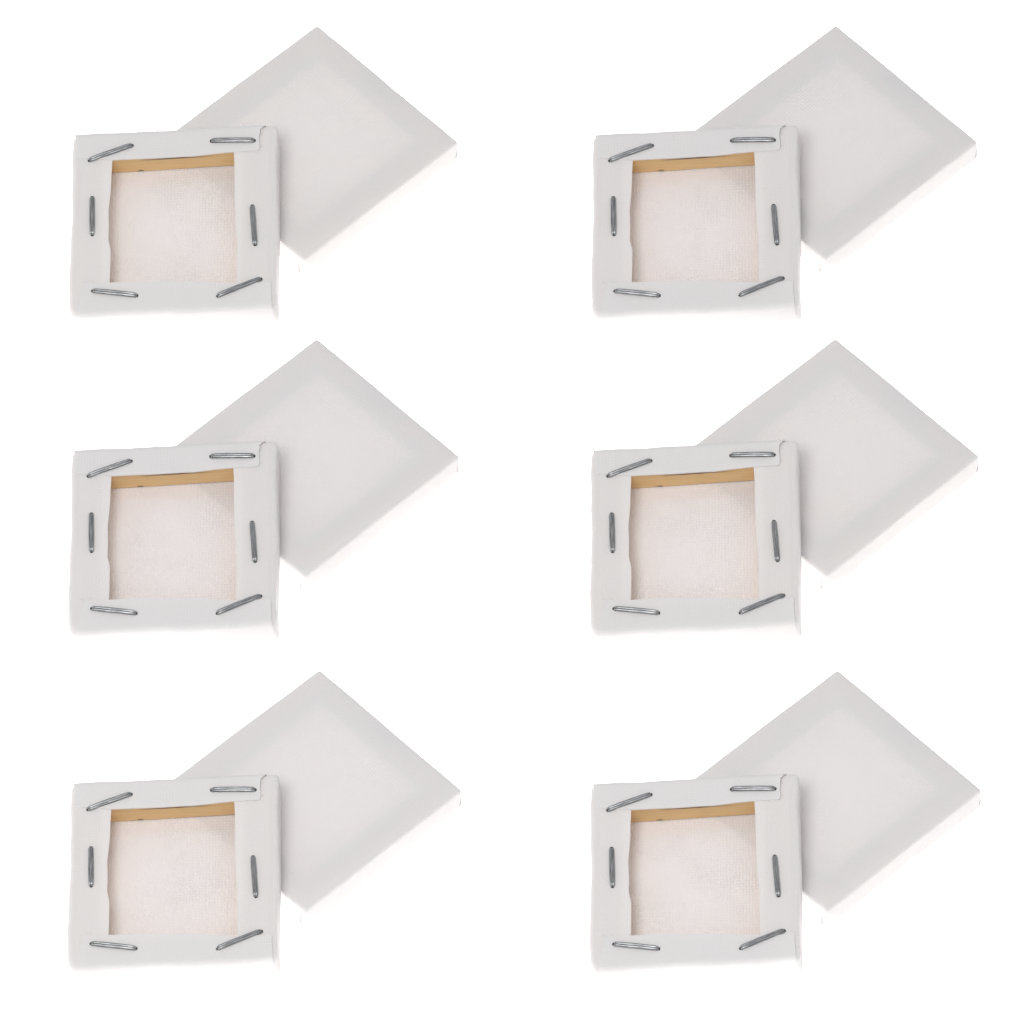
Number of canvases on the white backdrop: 12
